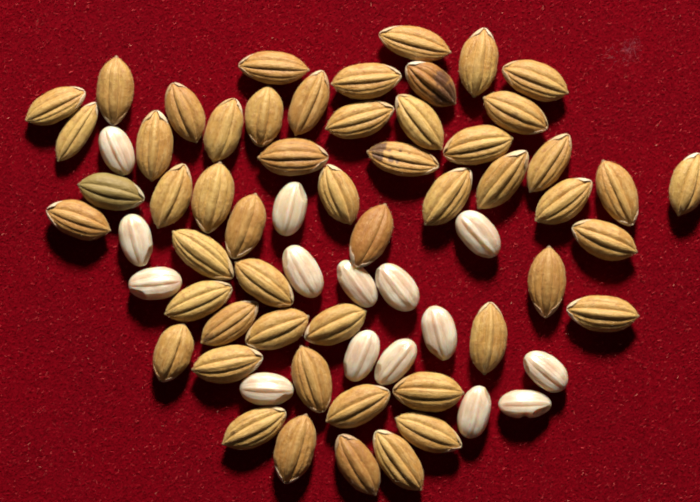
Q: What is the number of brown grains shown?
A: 53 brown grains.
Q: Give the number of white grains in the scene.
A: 15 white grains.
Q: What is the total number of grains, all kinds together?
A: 68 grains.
